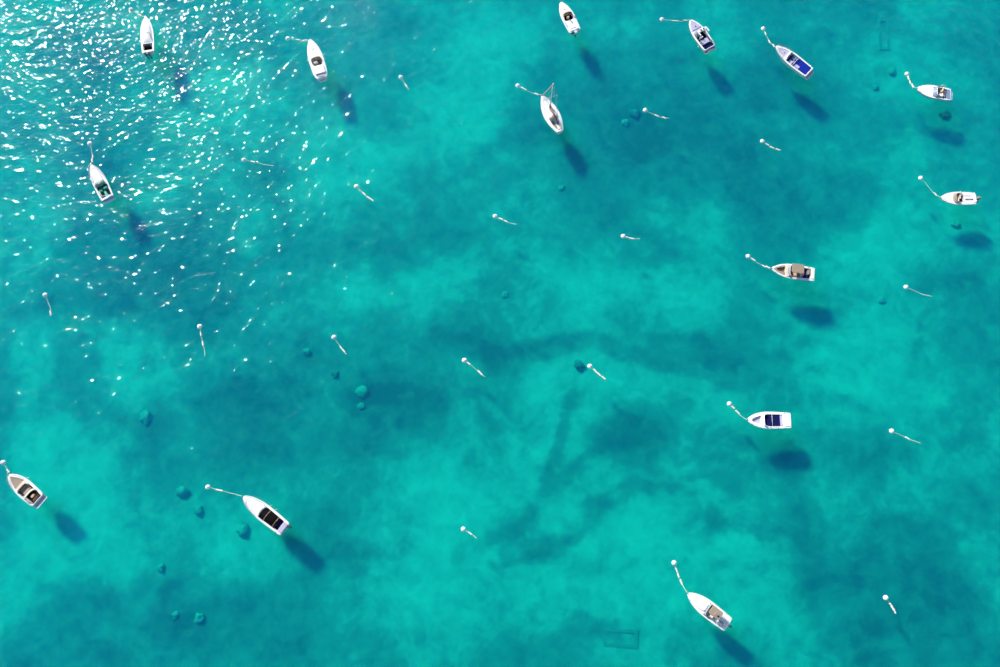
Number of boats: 14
